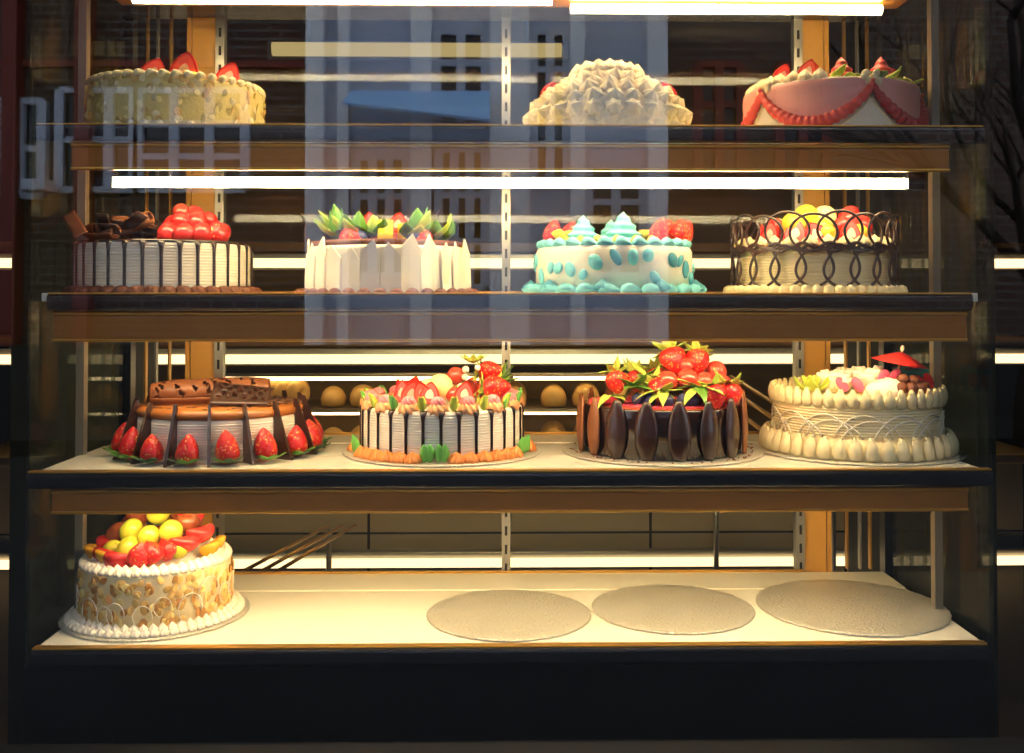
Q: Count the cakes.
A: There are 12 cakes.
